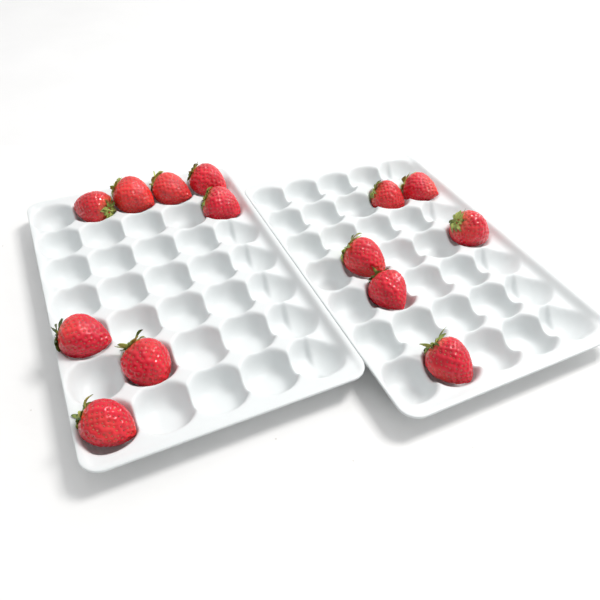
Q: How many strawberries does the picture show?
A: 14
